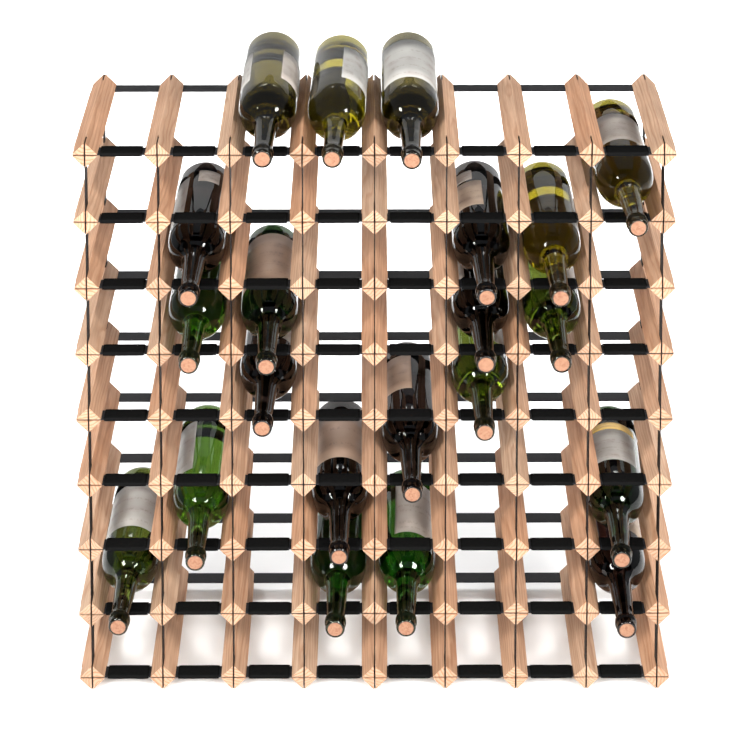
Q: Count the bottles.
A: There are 21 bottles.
